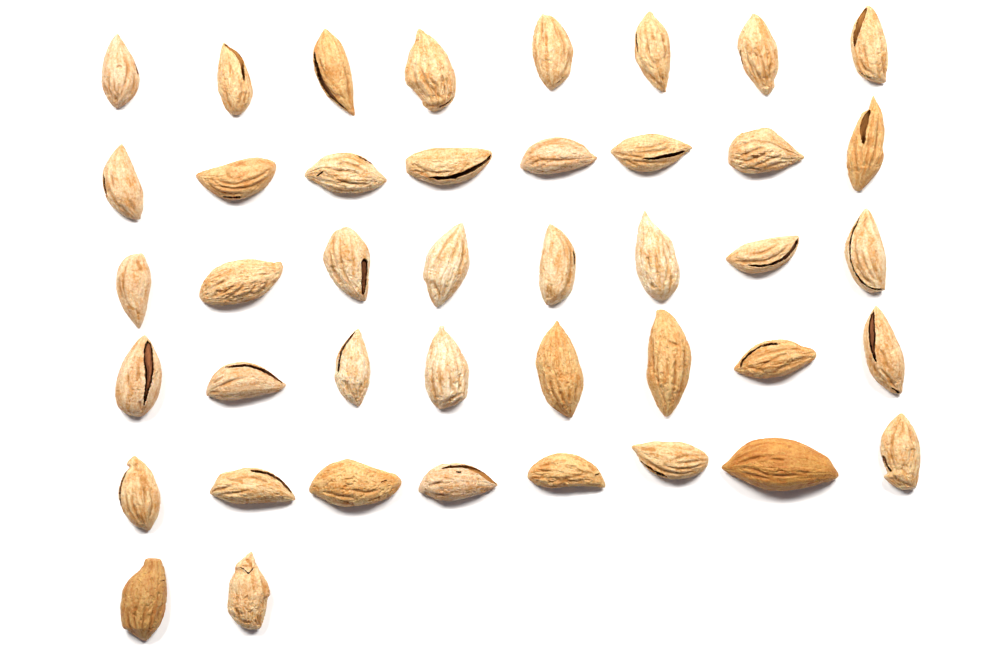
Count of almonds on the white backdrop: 42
